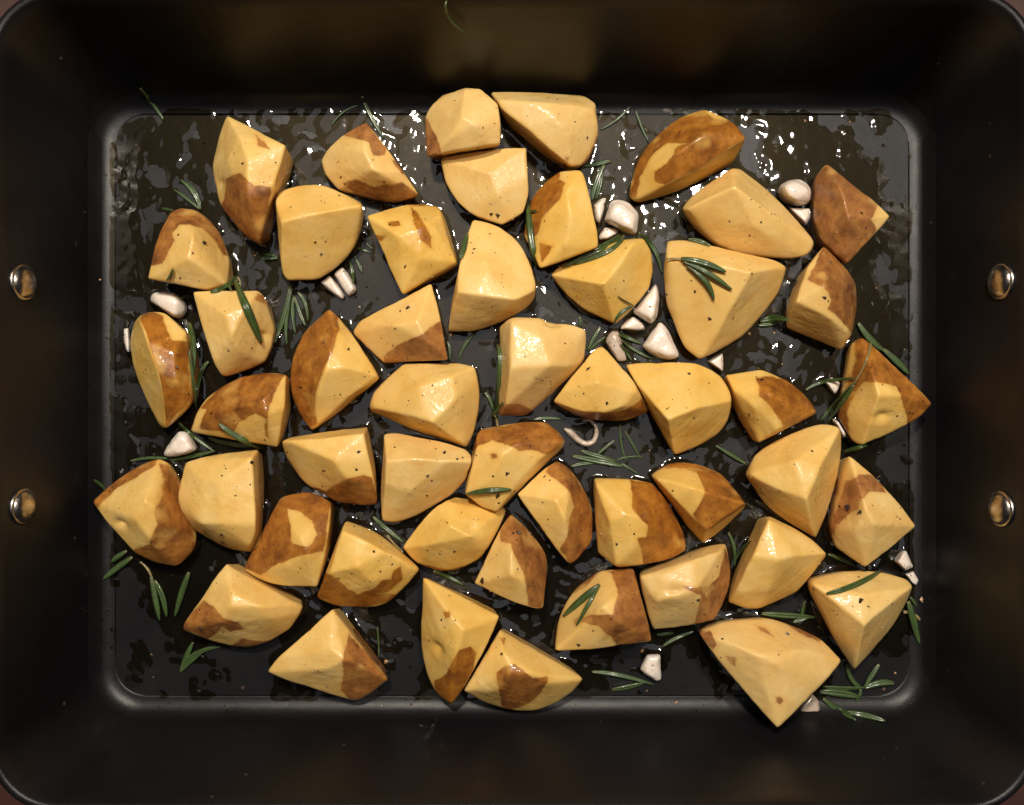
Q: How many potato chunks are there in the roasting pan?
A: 50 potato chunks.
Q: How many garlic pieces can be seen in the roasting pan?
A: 22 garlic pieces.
